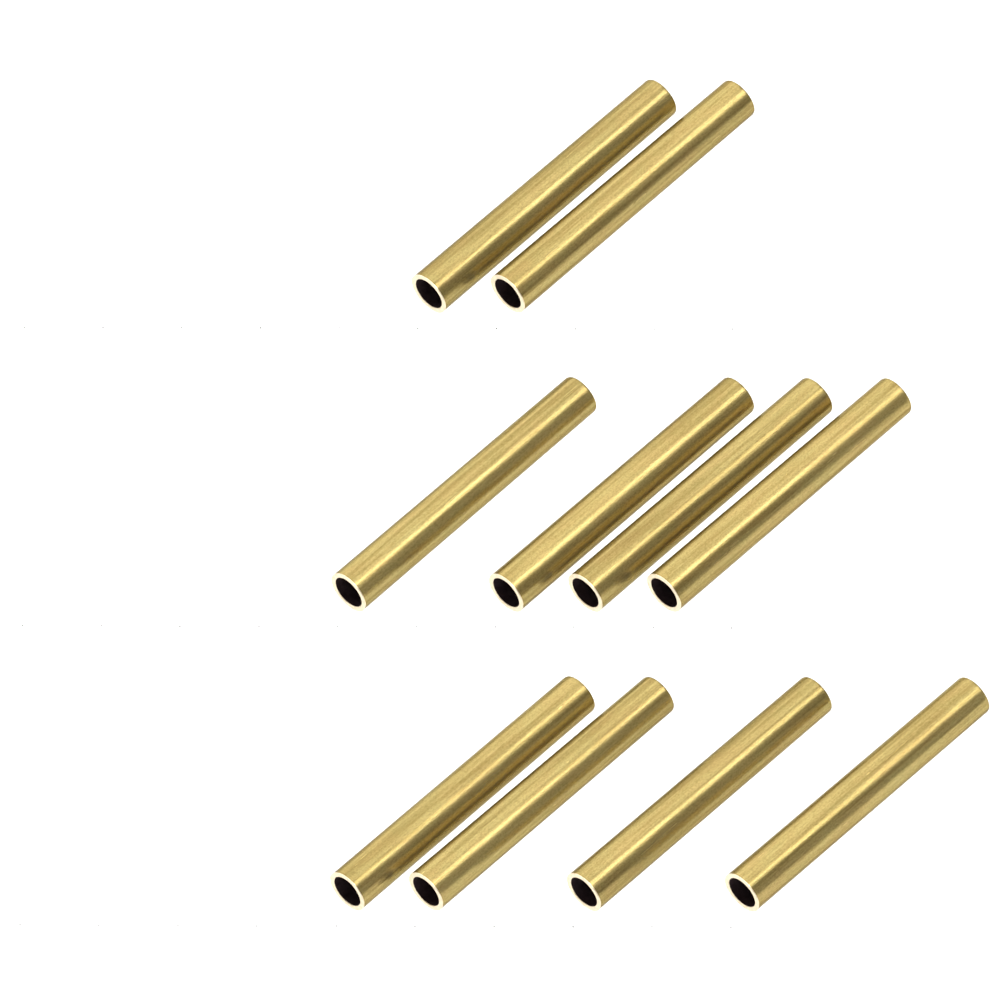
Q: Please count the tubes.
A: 10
